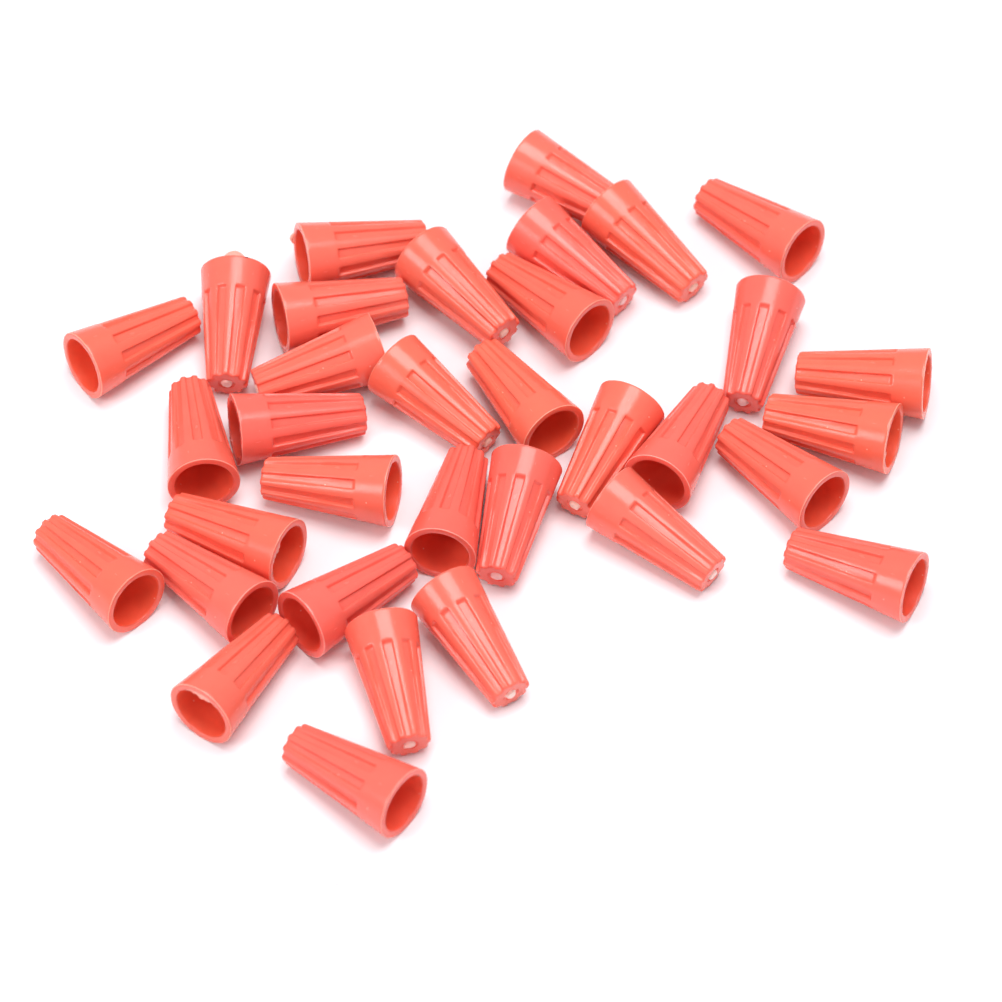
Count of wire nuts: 34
